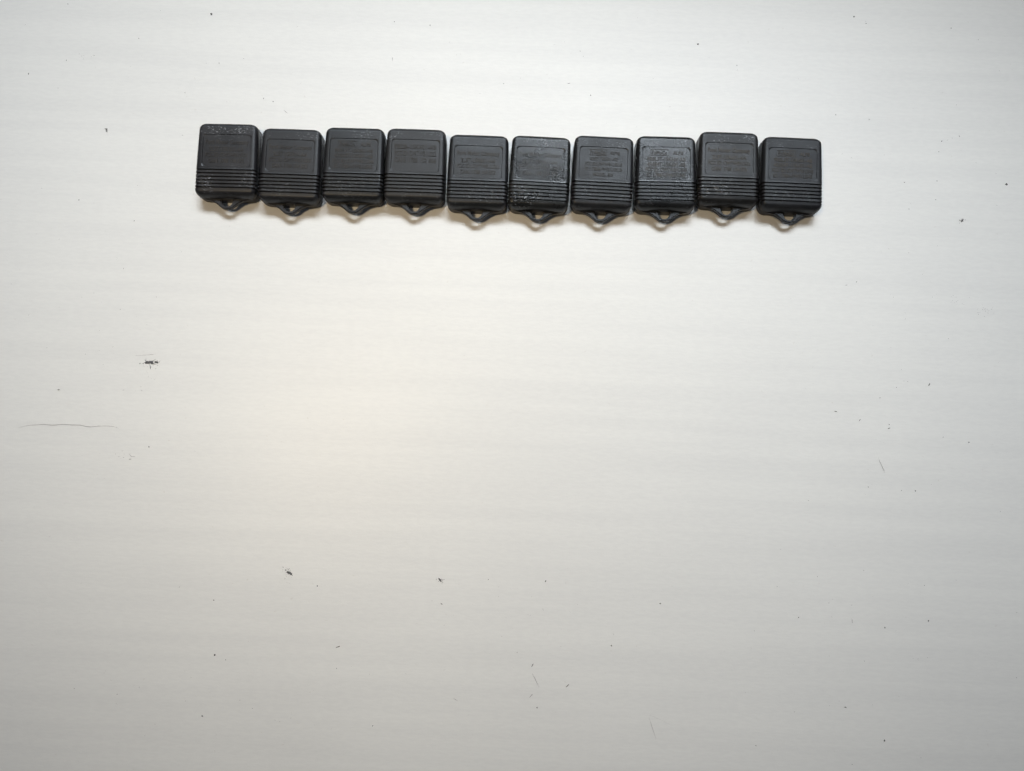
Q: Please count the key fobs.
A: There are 10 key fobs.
